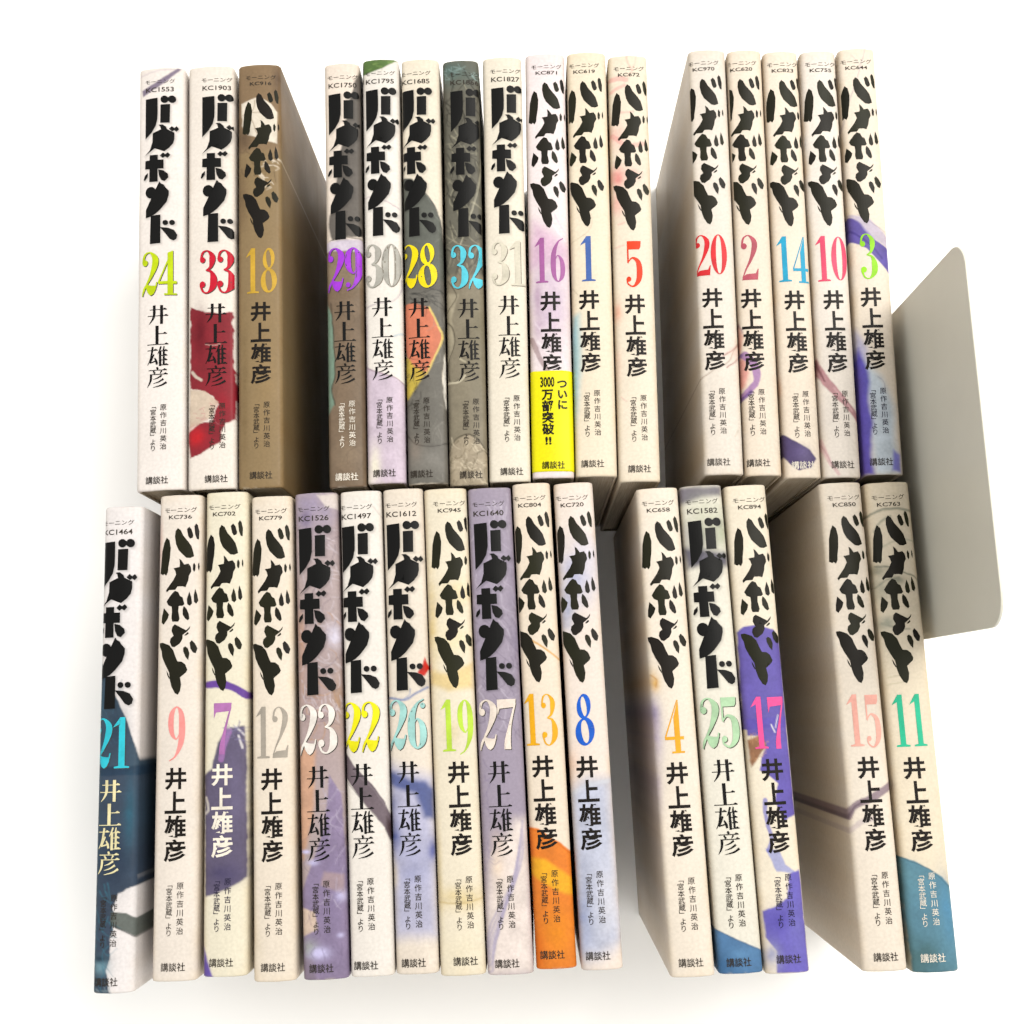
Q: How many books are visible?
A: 32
